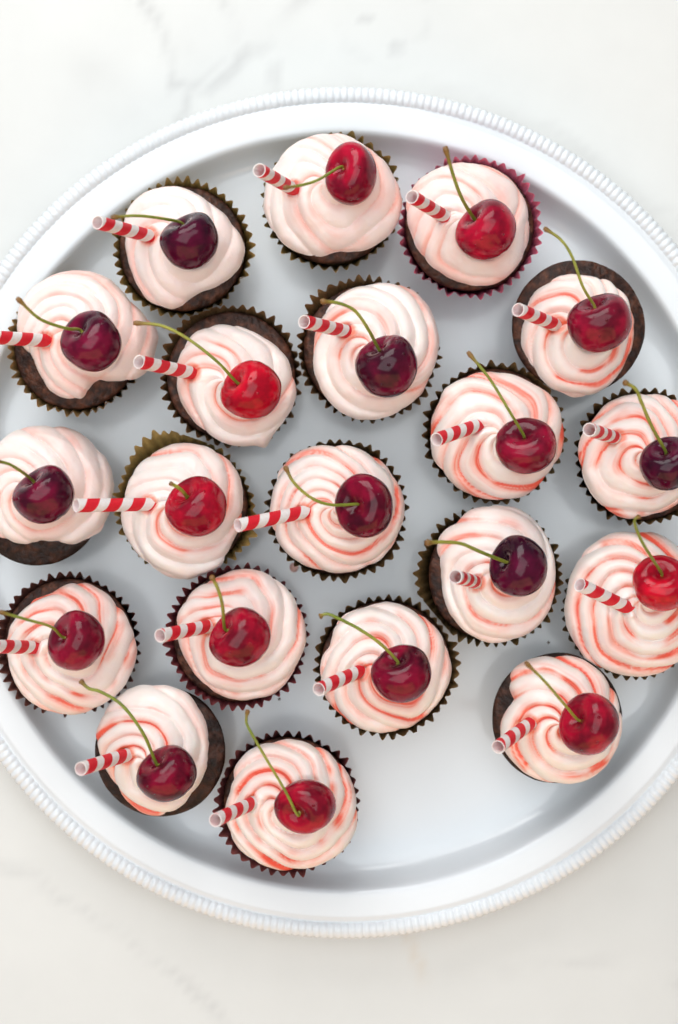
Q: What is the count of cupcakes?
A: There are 20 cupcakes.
